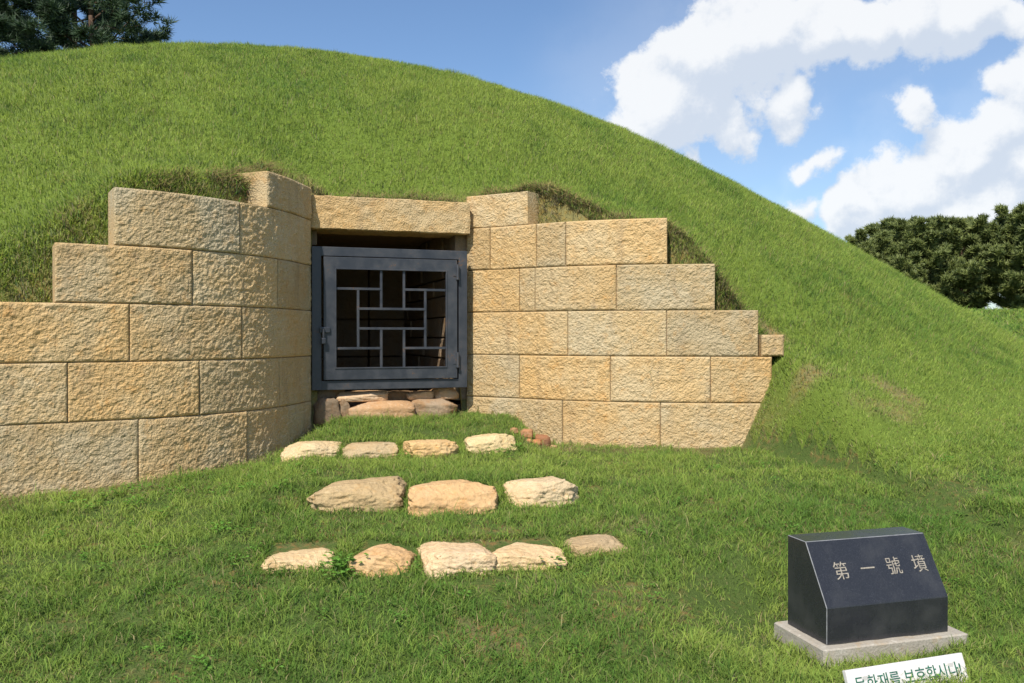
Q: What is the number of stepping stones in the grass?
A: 12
